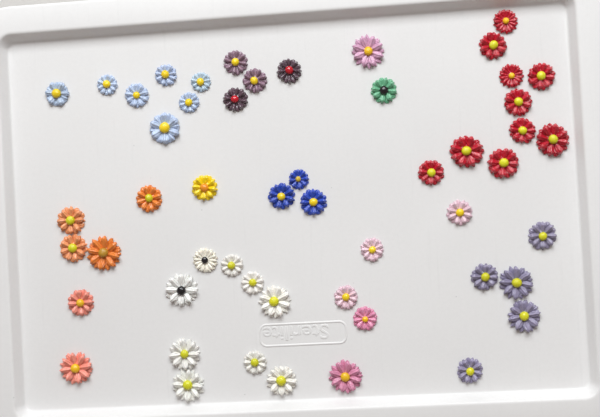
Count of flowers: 52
